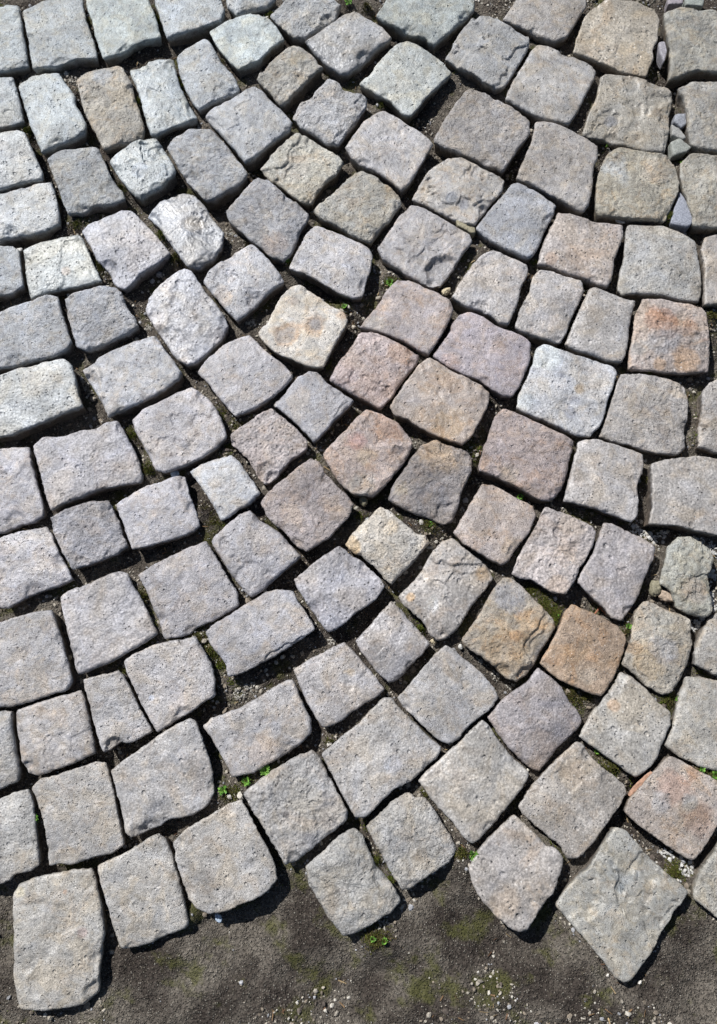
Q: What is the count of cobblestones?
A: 126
